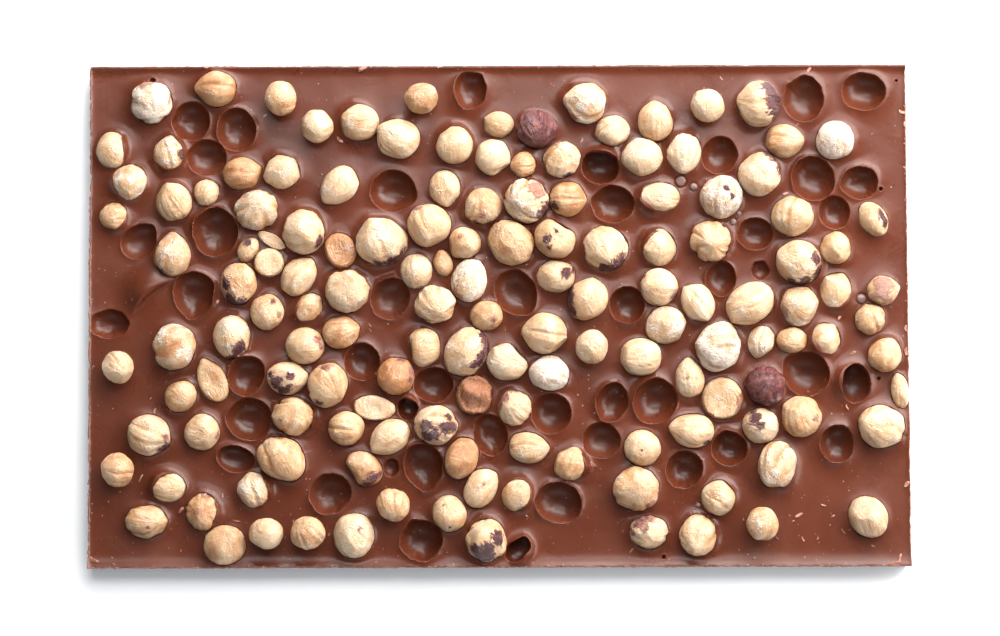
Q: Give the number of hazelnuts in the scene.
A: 143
